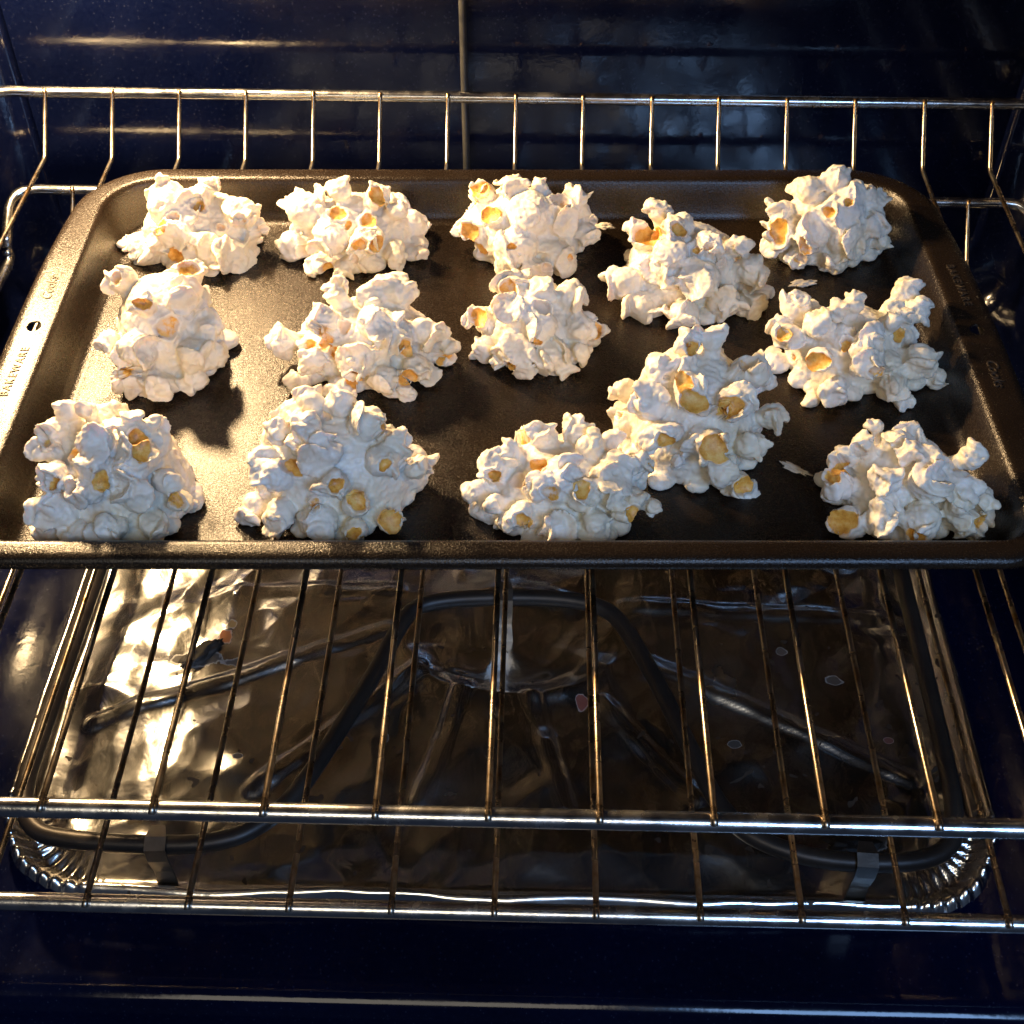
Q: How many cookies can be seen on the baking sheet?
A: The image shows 14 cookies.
